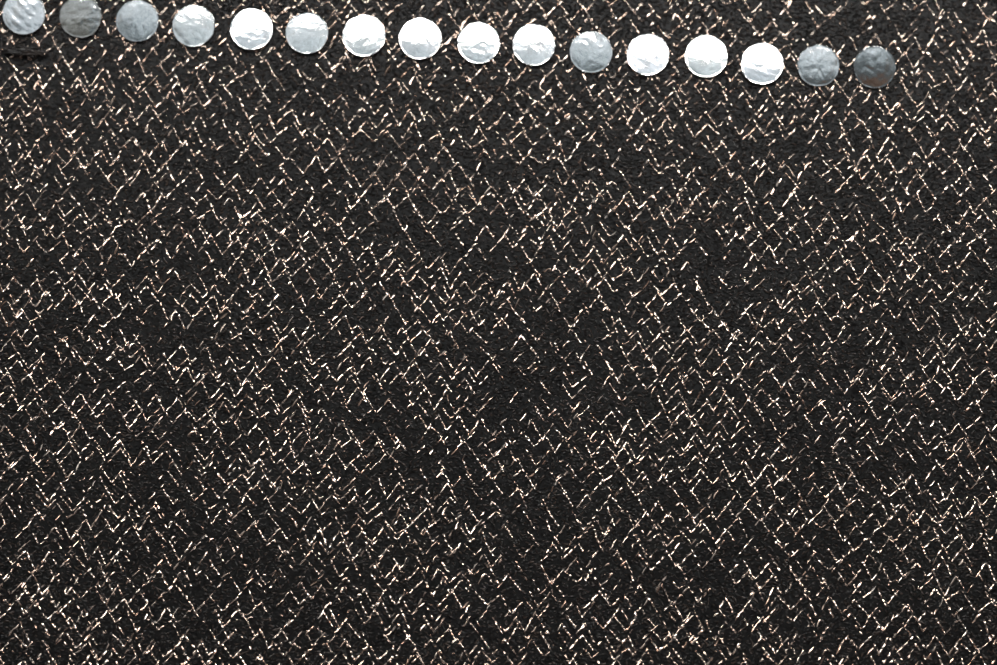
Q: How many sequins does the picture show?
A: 16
